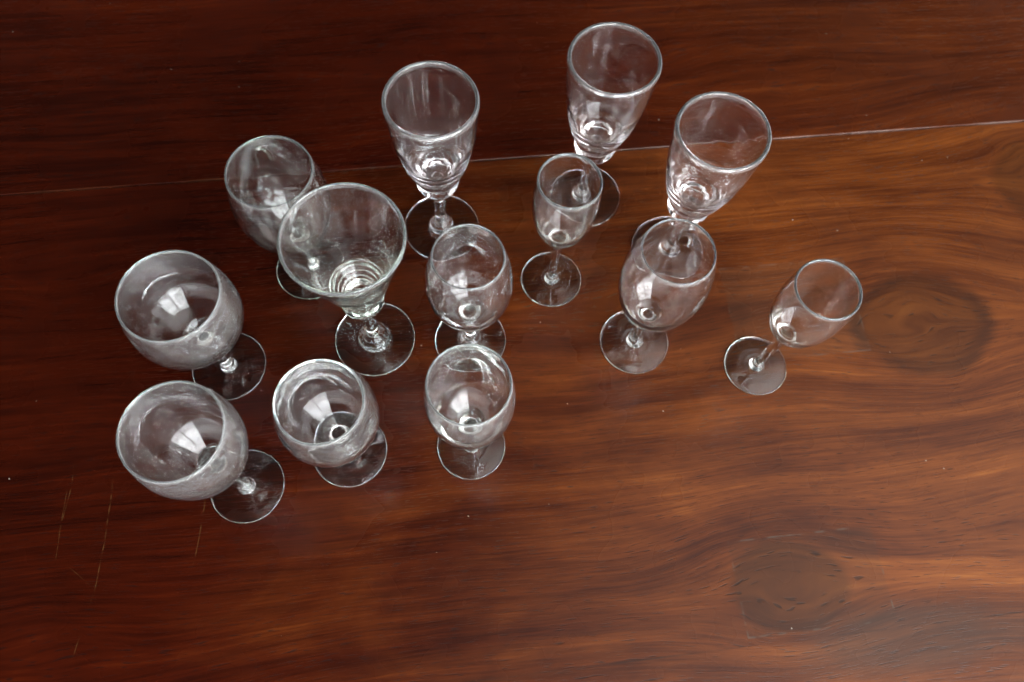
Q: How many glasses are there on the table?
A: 13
